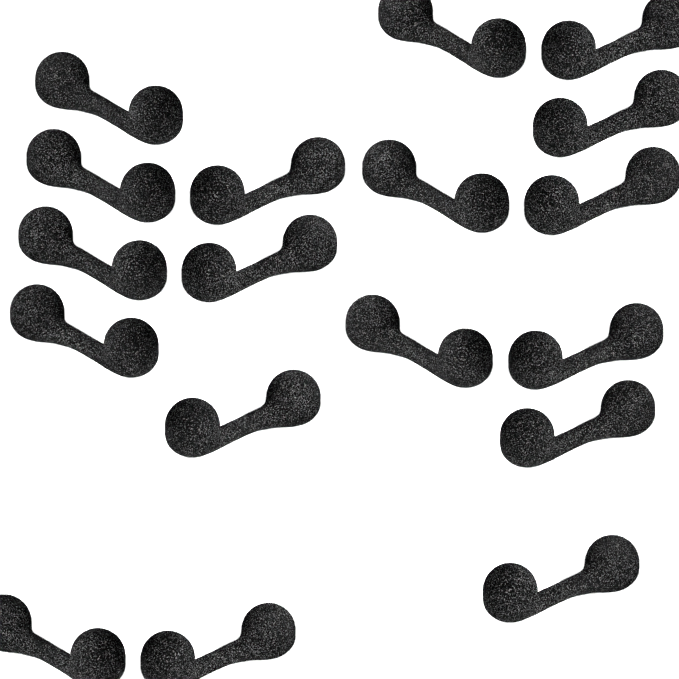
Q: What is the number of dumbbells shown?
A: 18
